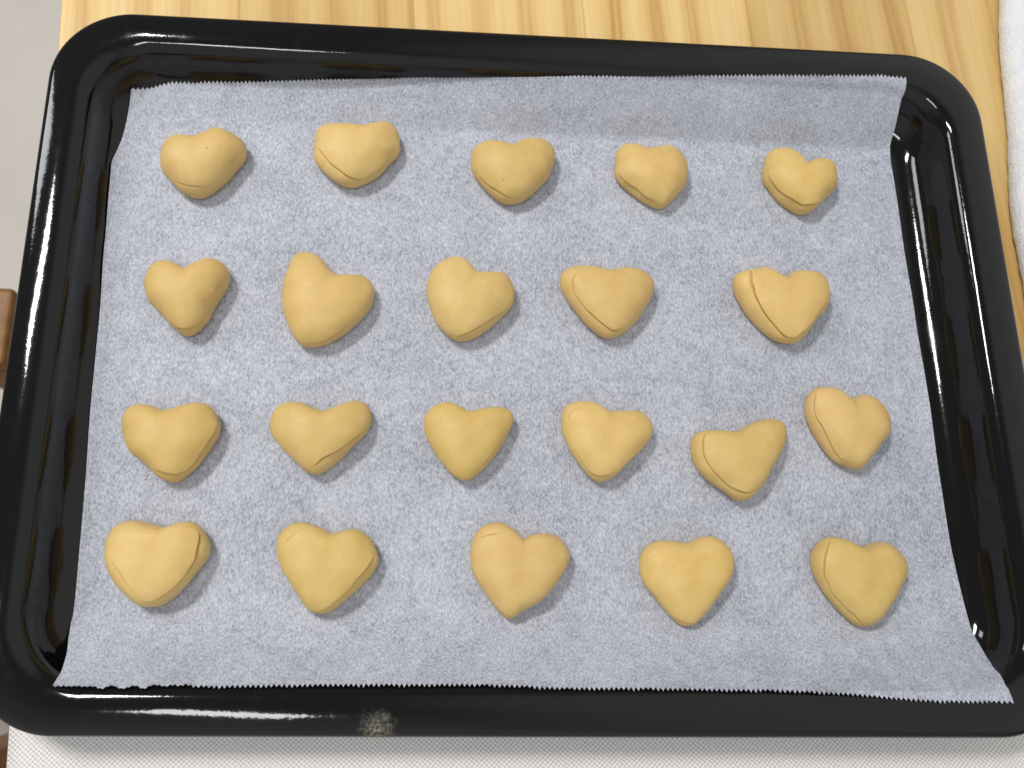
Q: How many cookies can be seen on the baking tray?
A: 21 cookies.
